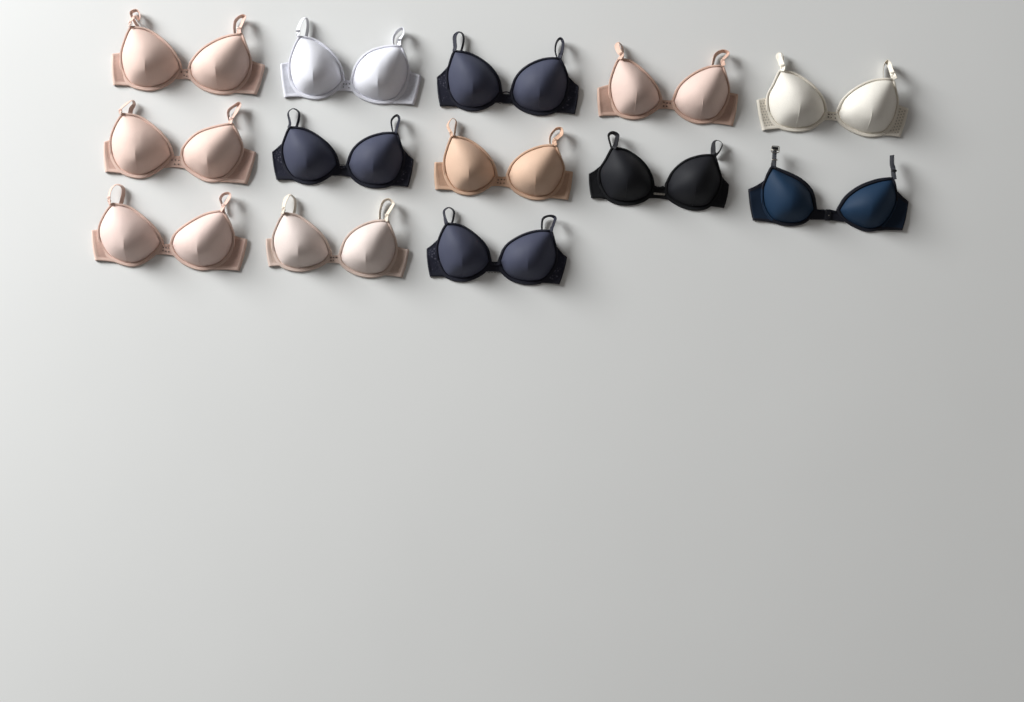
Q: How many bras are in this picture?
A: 13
